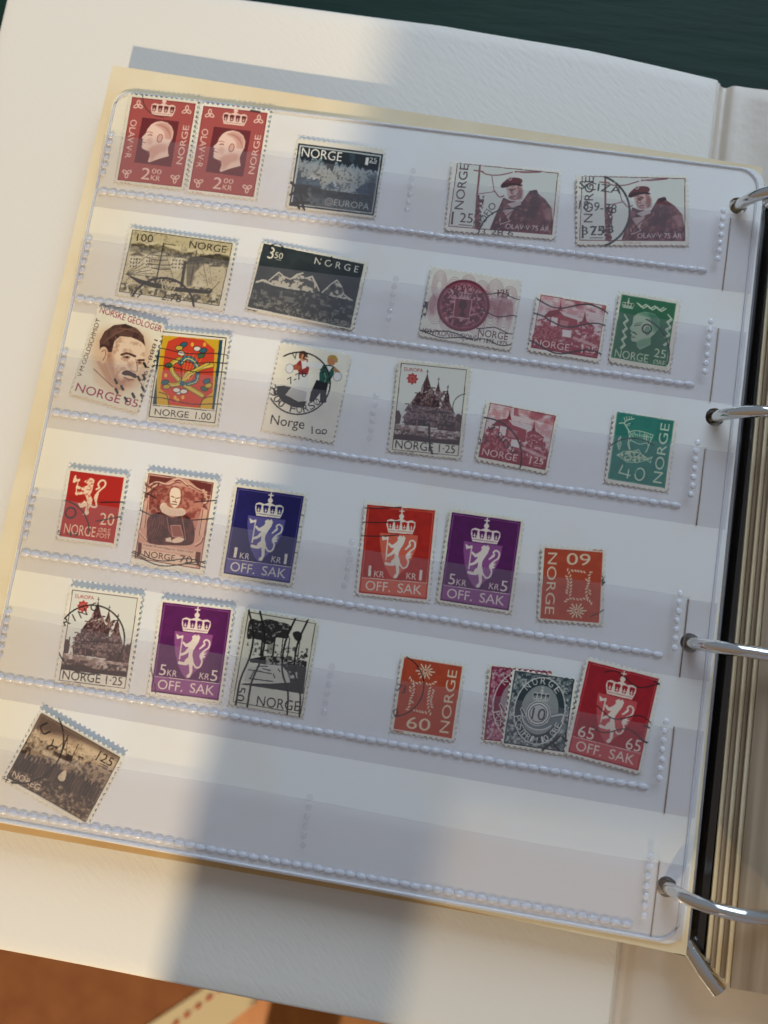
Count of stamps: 30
